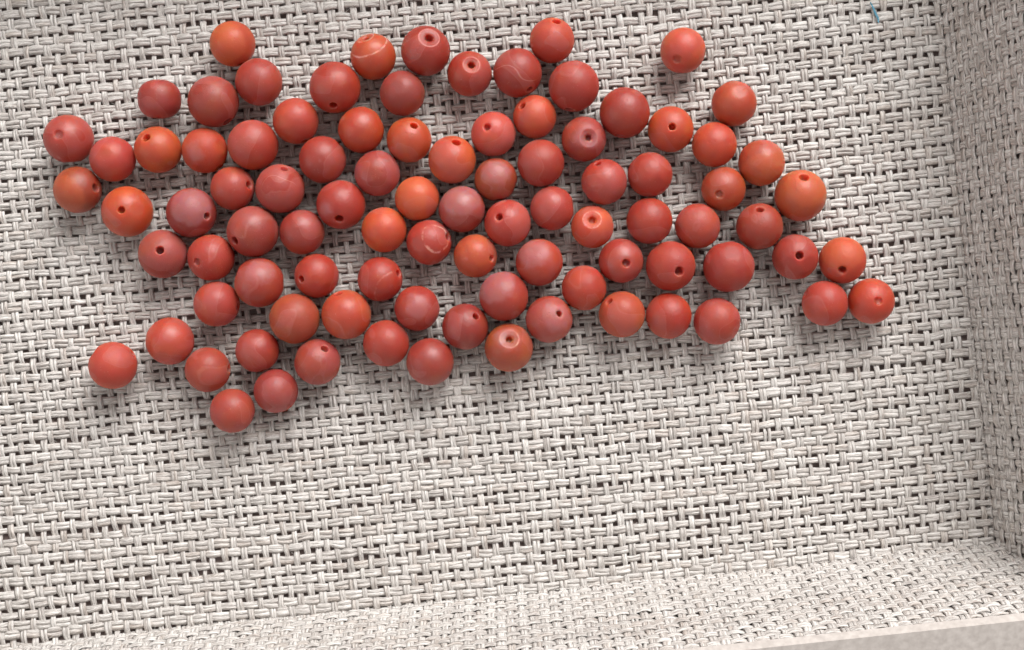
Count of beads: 91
